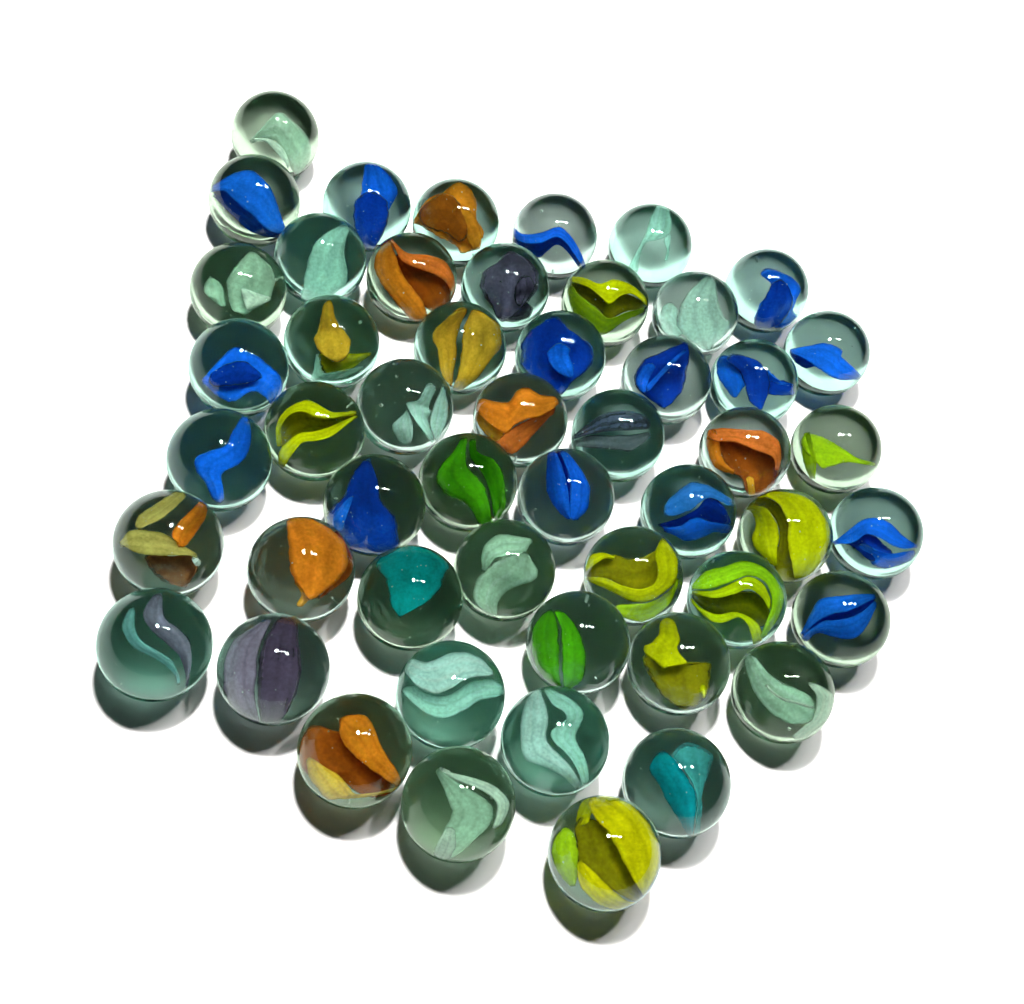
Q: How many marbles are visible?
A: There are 51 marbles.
